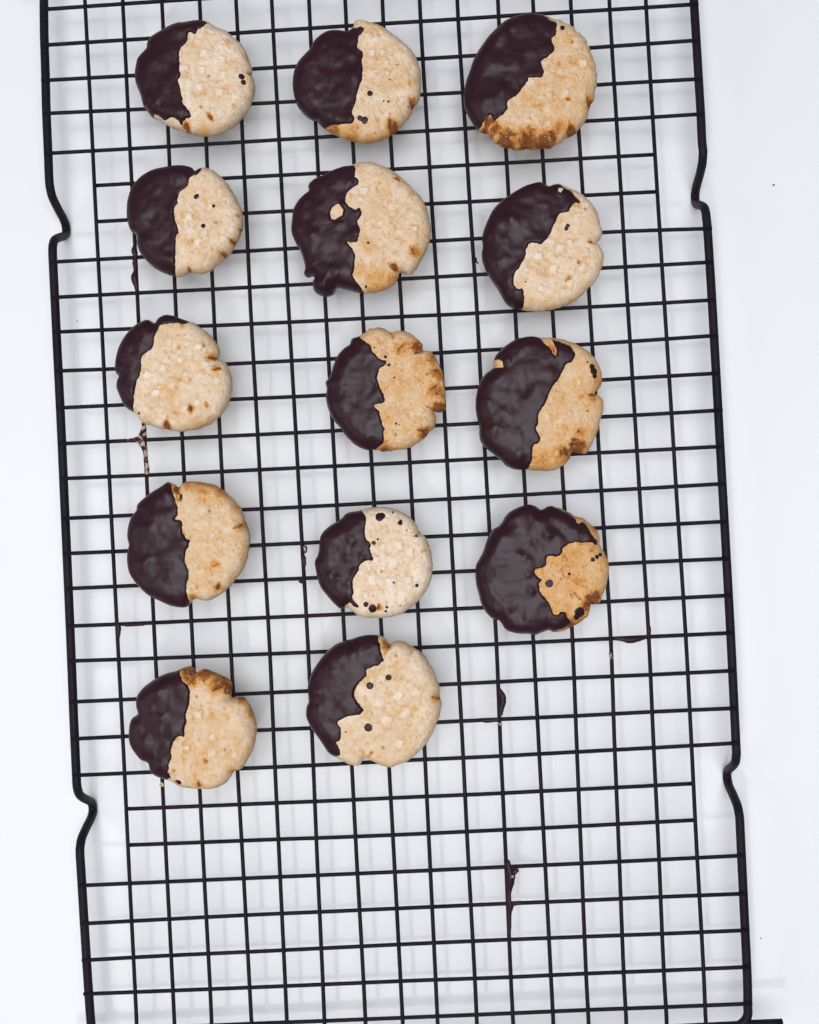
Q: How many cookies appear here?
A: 14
